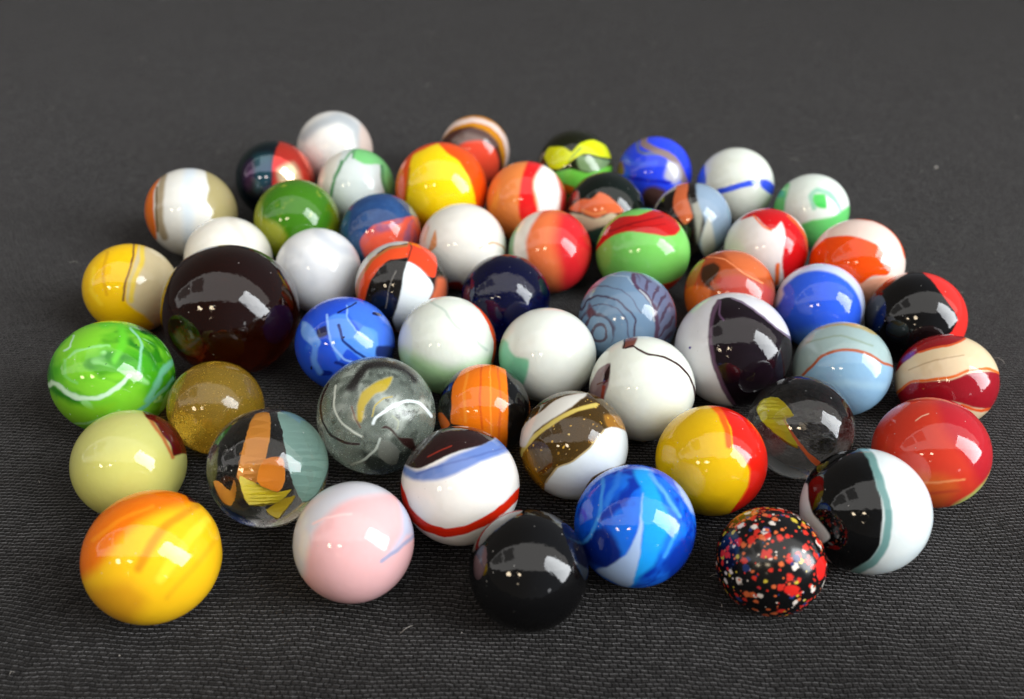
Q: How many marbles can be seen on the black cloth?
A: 54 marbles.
